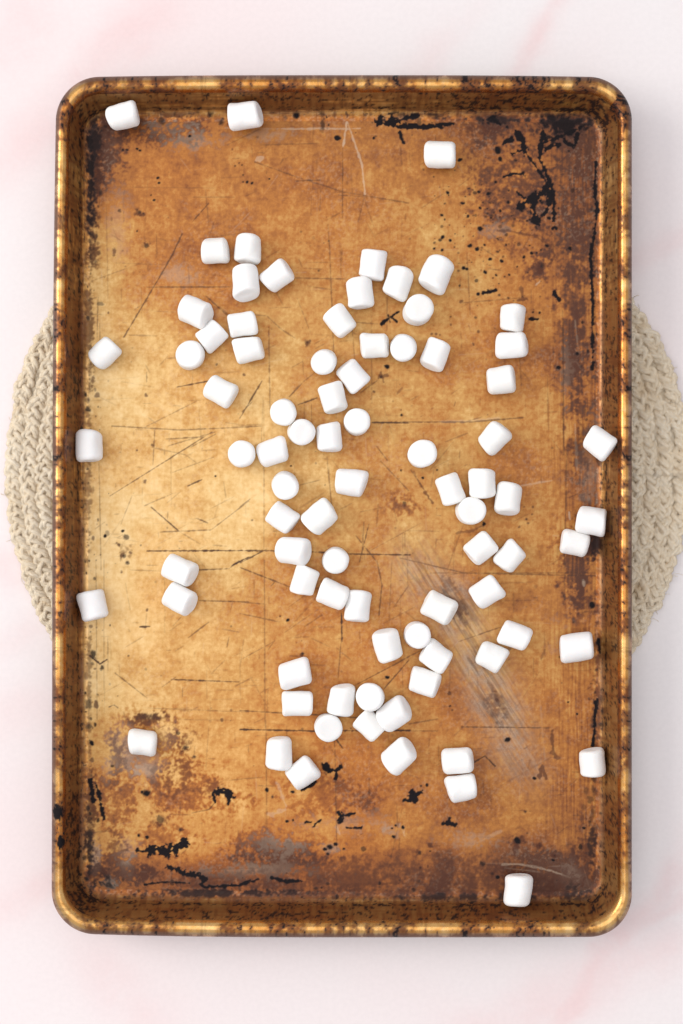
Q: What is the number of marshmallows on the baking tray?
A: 83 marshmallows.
